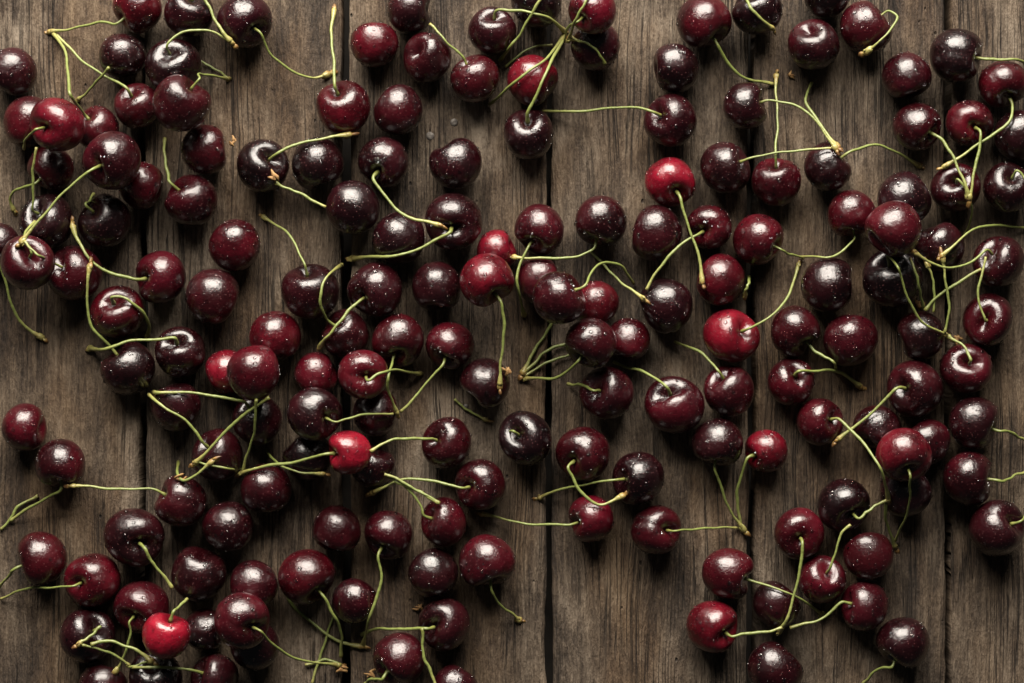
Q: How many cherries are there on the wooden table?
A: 174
